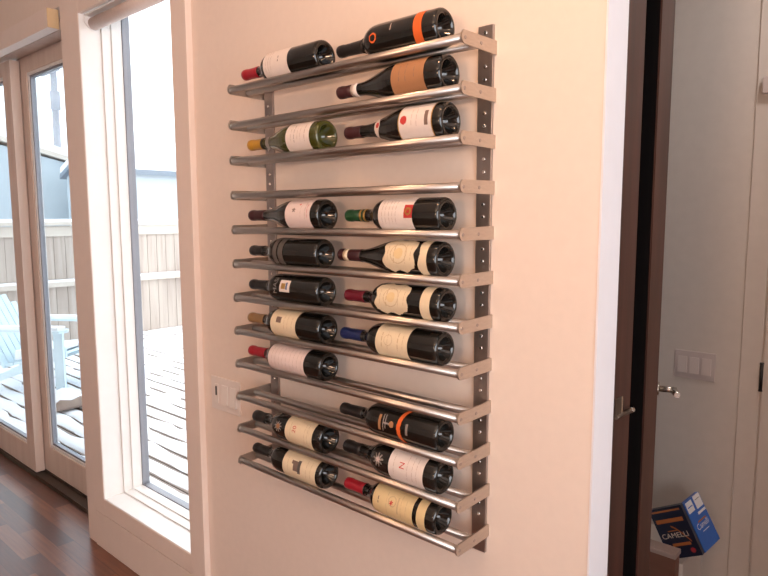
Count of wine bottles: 19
